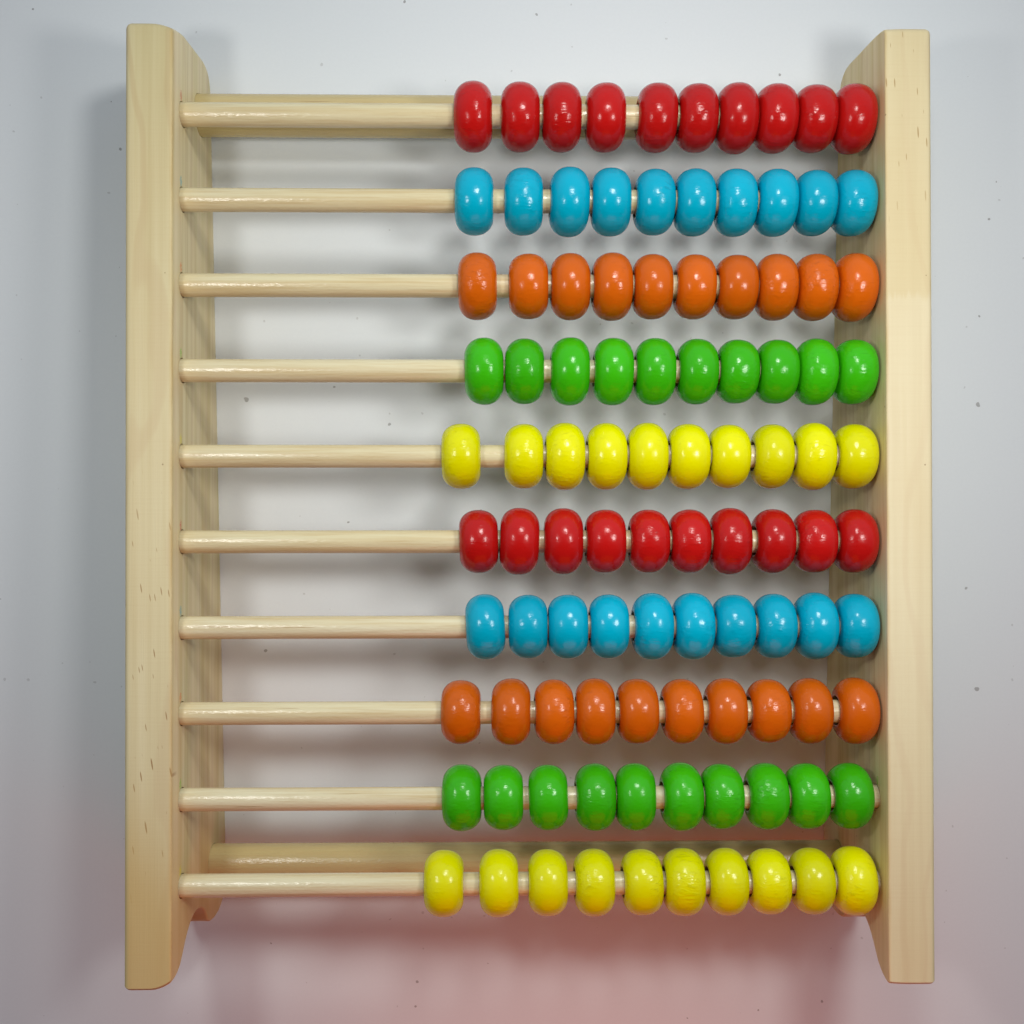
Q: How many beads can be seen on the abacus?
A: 100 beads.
